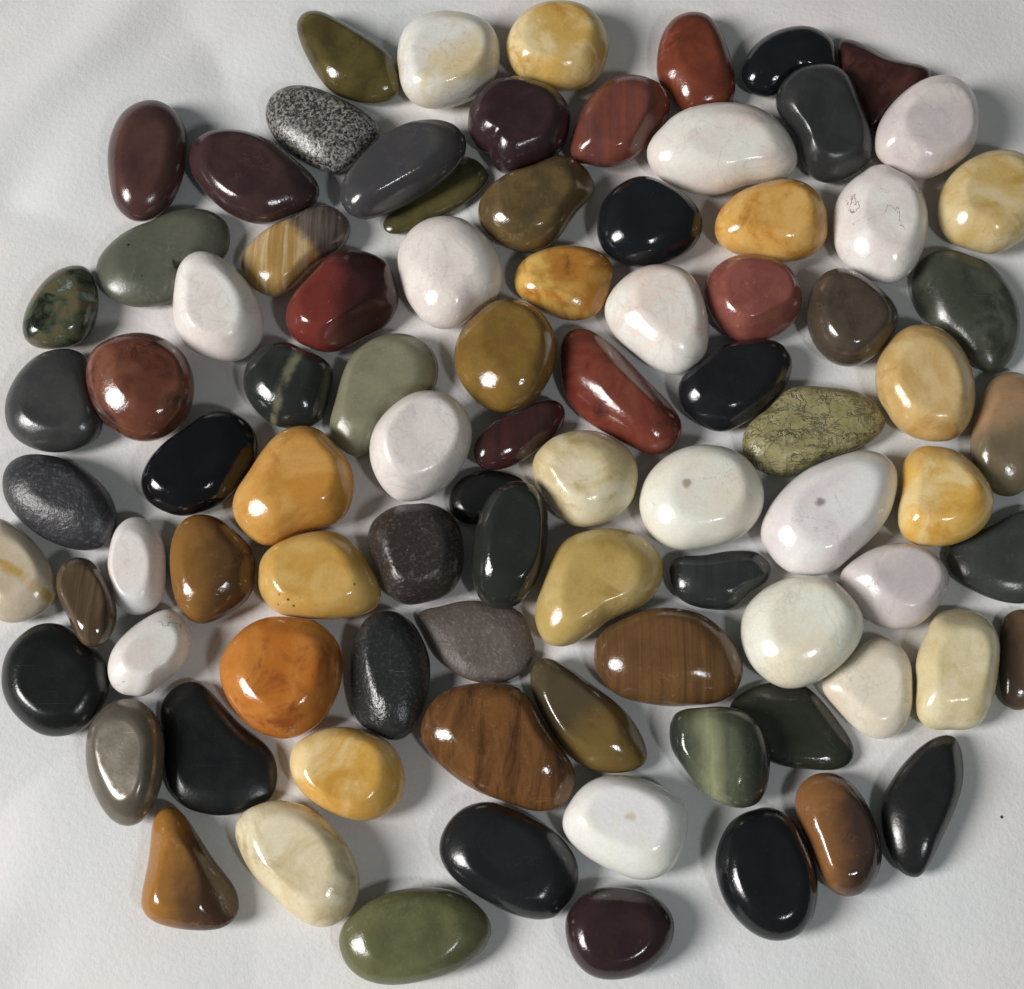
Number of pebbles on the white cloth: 89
